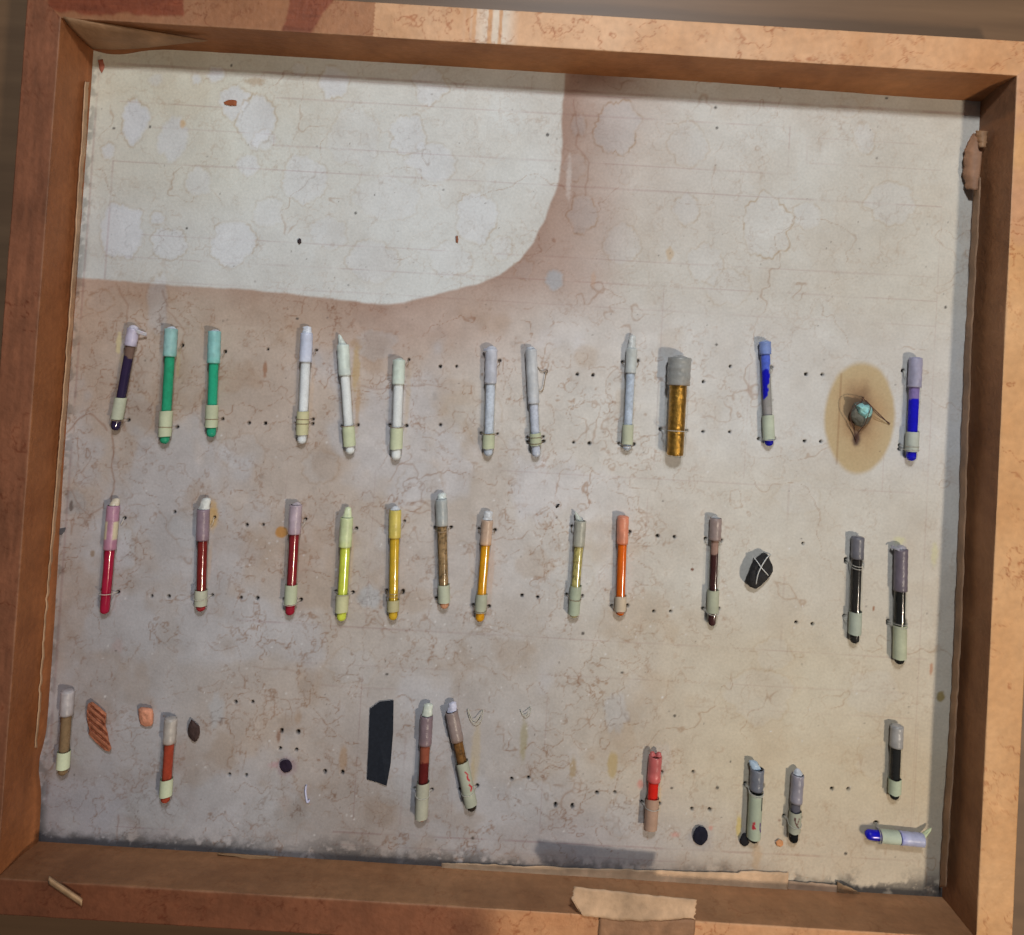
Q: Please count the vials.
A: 33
